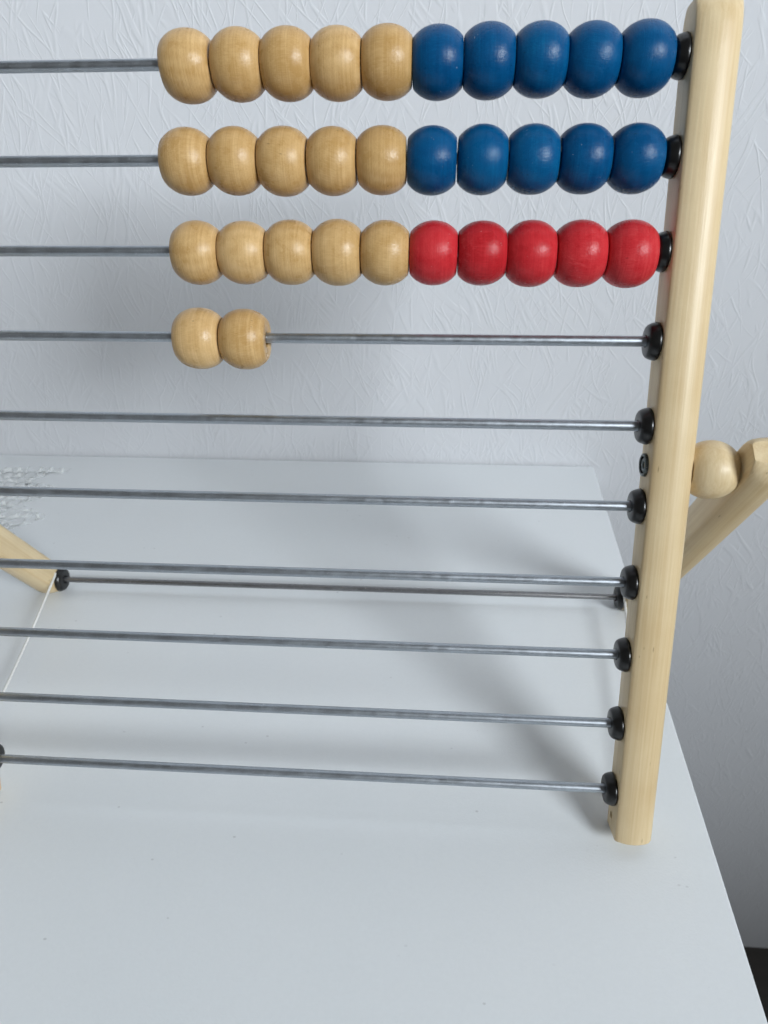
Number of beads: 32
